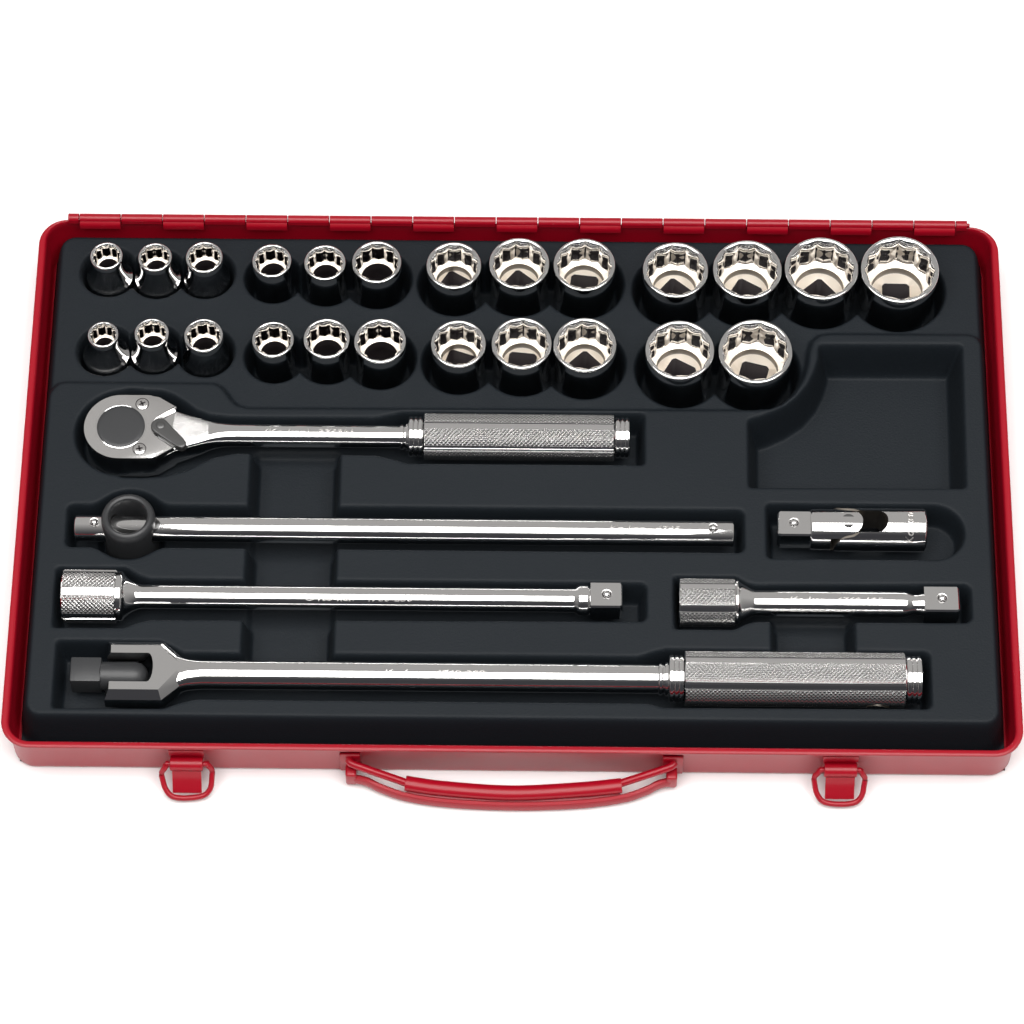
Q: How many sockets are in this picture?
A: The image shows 24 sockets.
